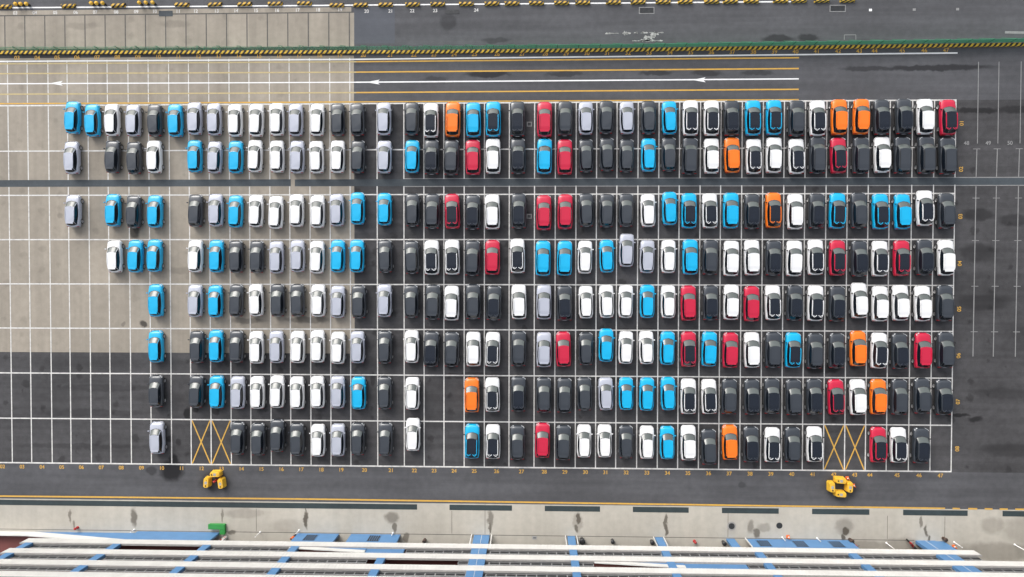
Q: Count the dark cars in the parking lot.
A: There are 103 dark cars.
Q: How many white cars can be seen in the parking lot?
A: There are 89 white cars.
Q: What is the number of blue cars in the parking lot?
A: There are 49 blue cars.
